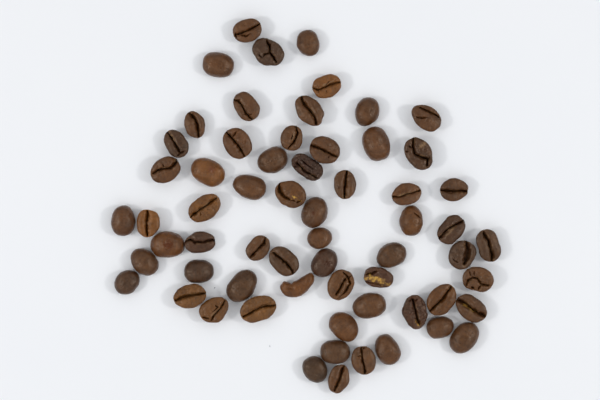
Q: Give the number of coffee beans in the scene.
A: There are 63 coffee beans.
